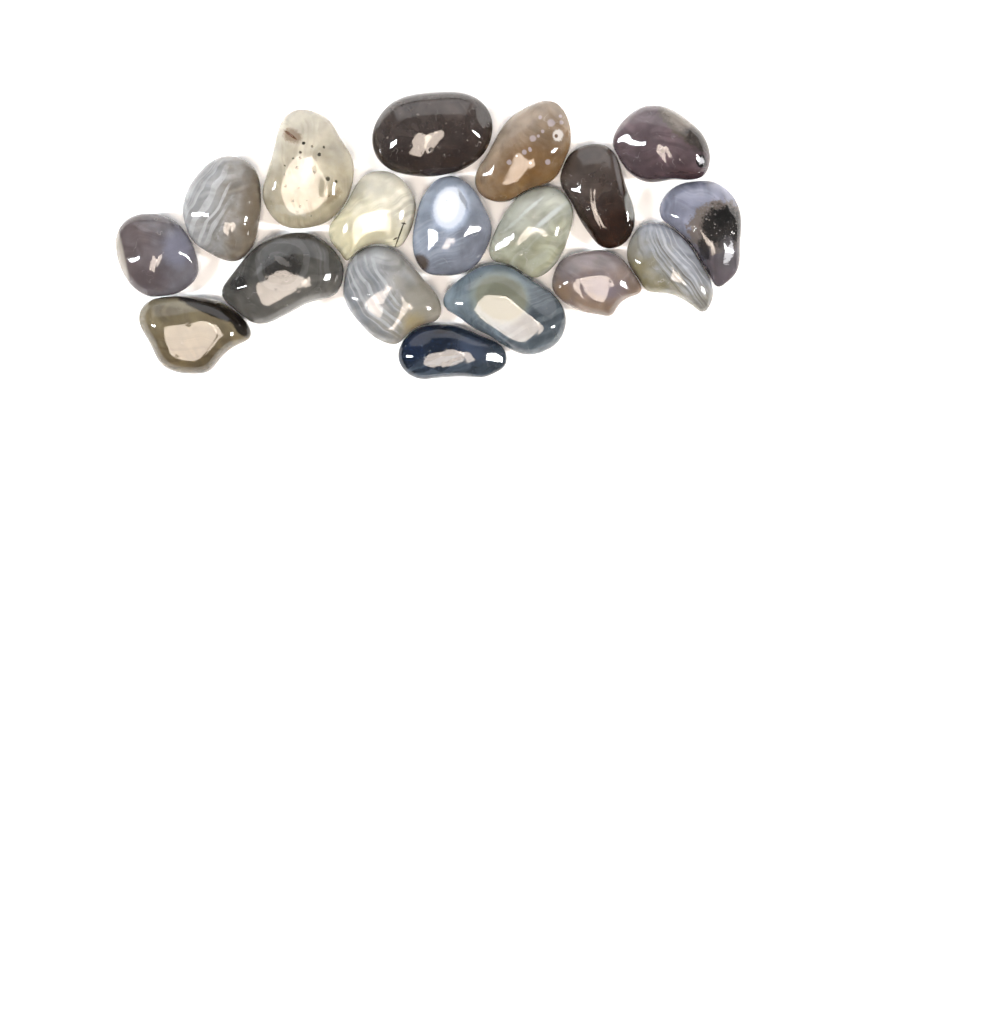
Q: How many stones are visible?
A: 18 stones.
